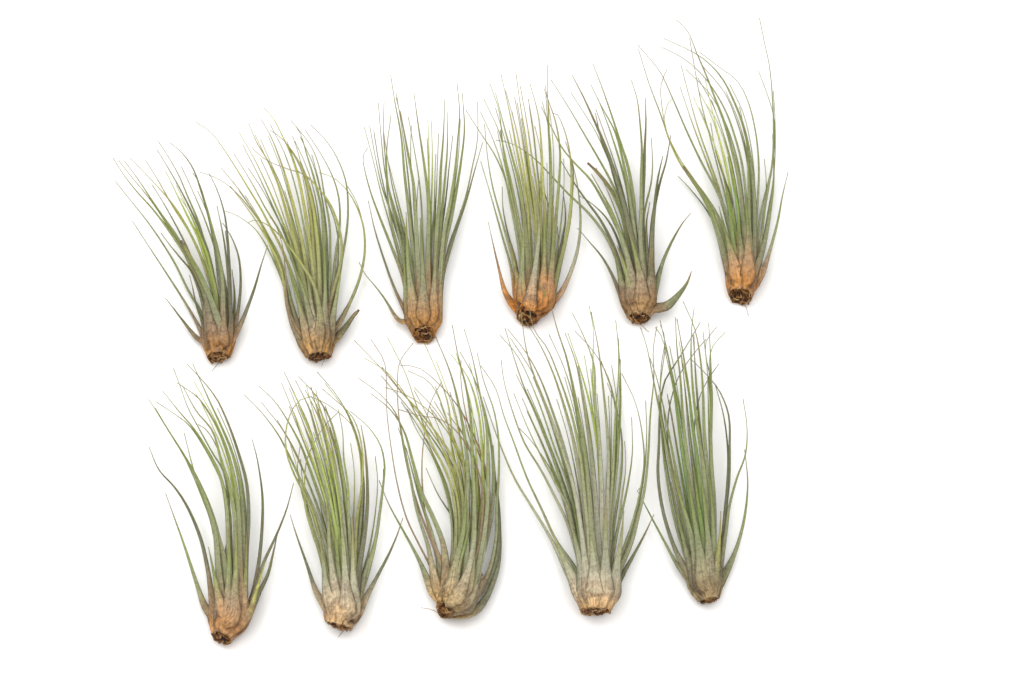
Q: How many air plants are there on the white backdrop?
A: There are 11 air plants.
